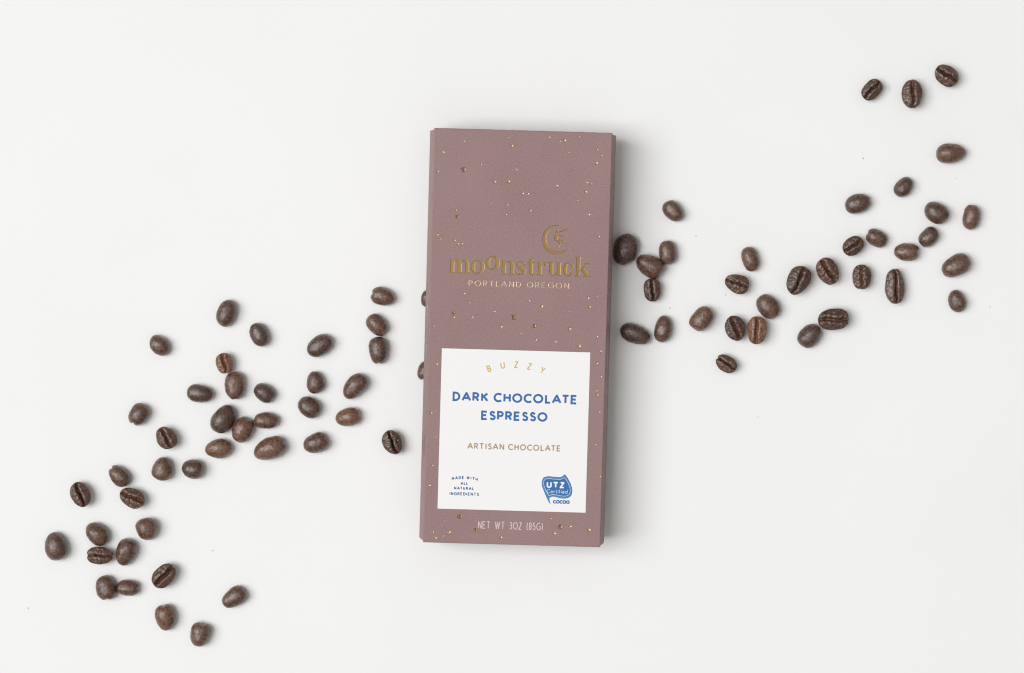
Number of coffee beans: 76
